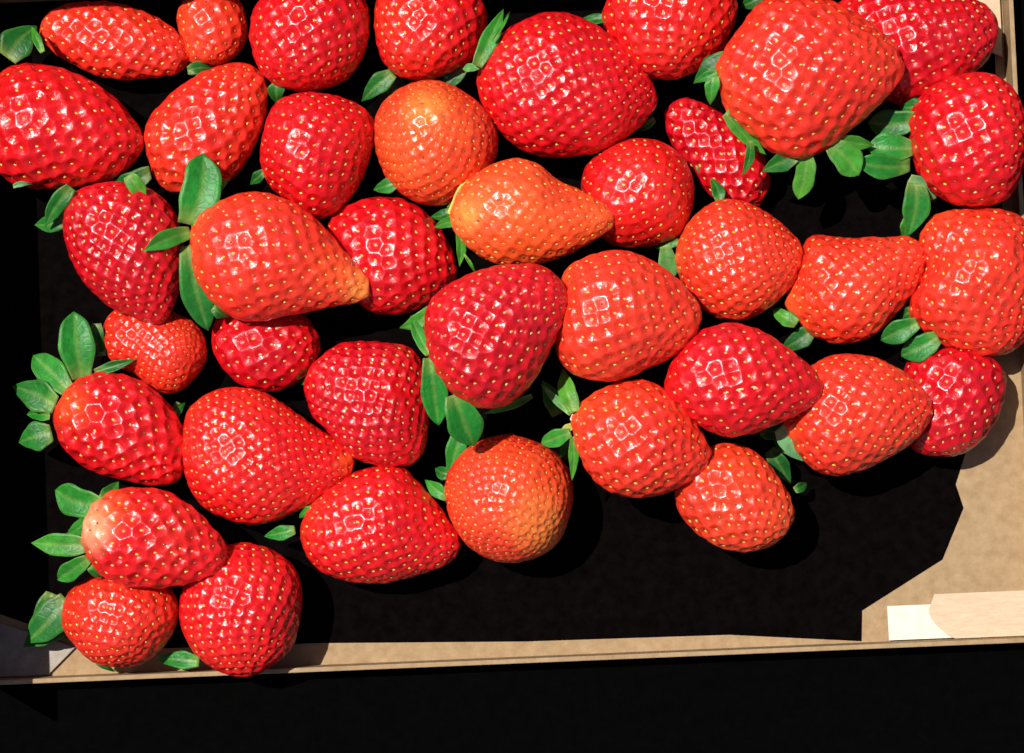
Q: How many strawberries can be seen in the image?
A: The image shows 39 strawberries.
